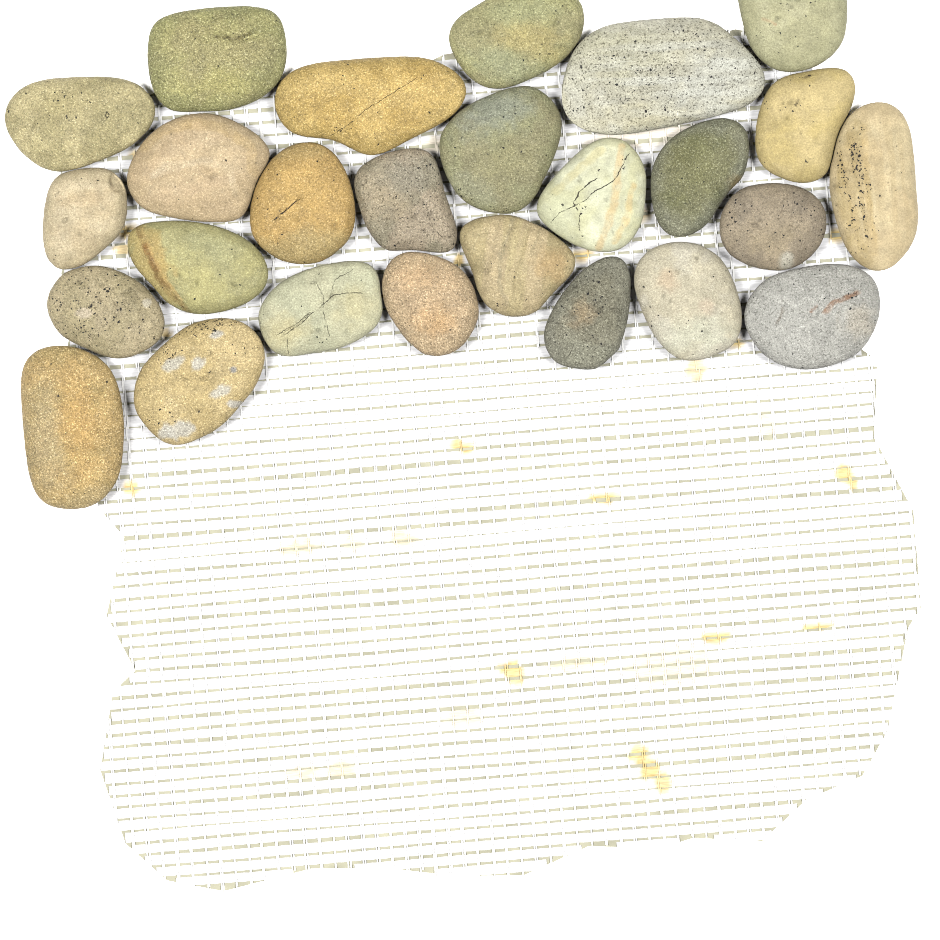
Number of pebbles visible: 26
